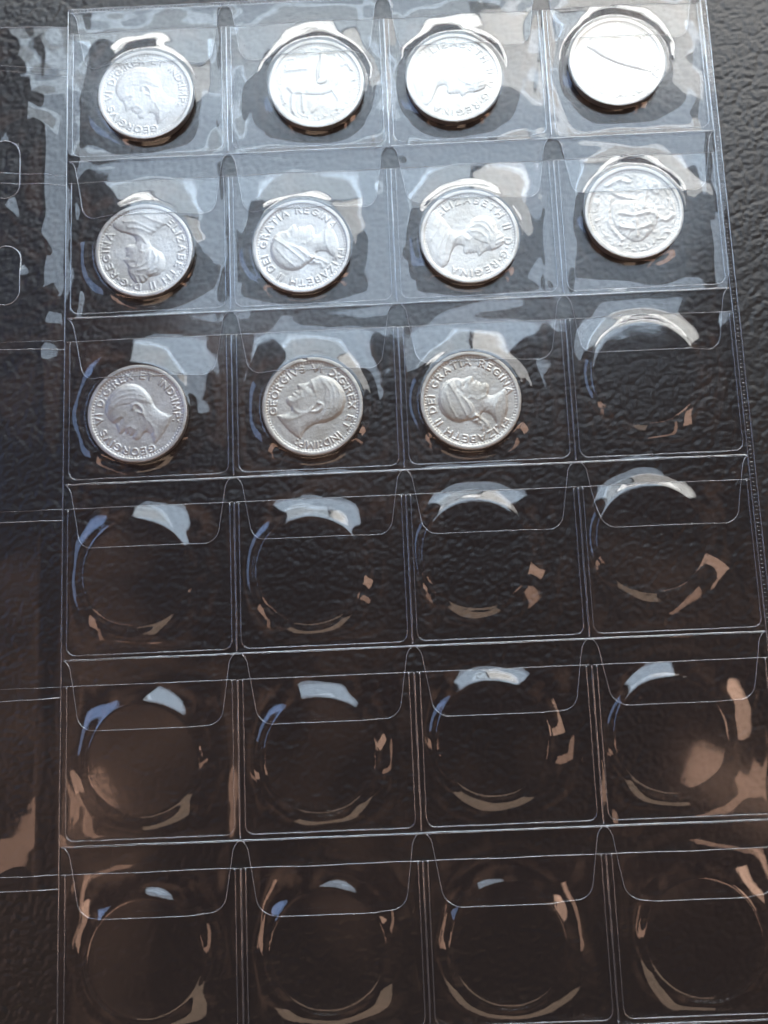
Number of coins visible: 11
